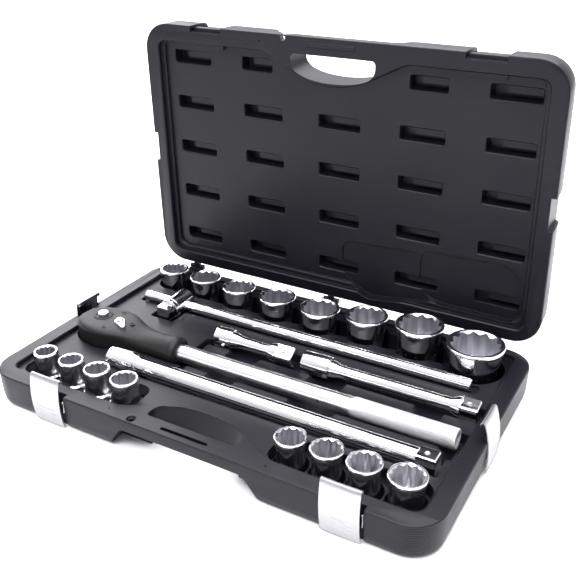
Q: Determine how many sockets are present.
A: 16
